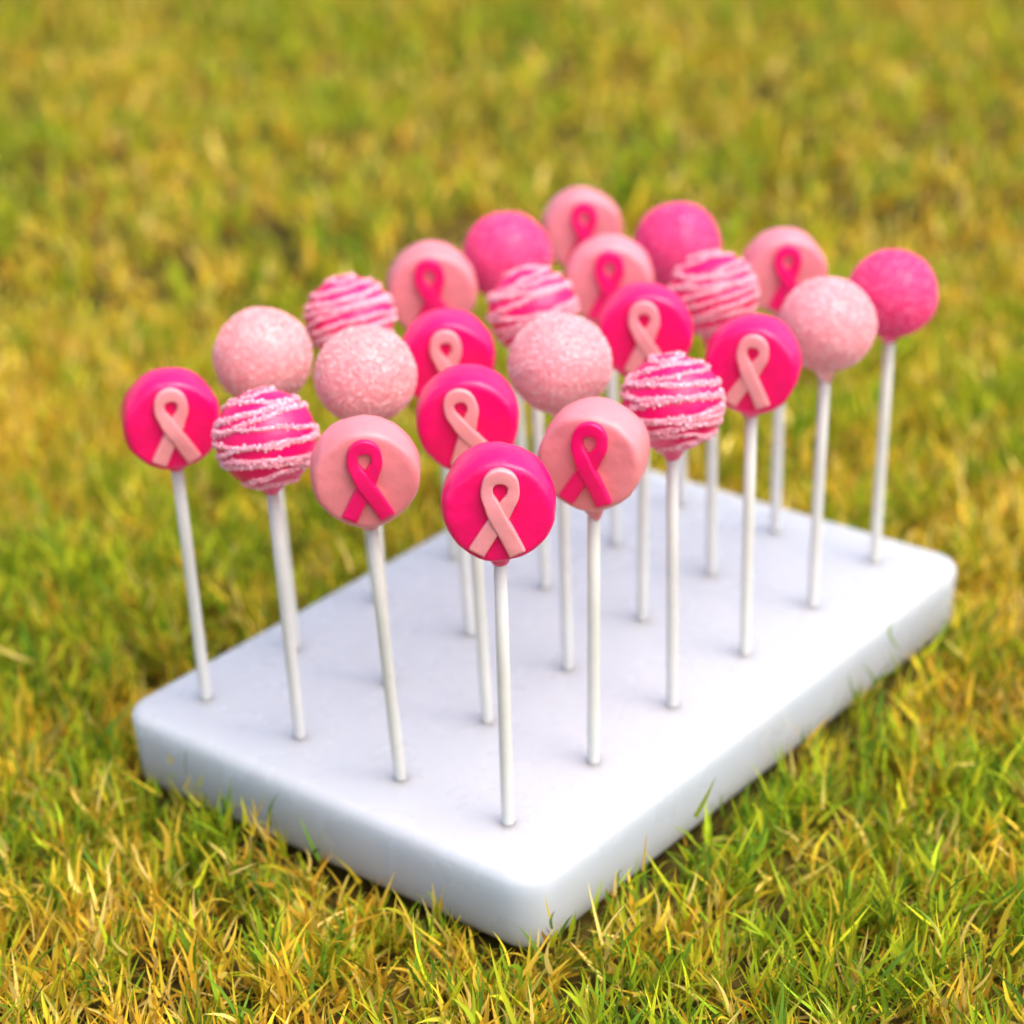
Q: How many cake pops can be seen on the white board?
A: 24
